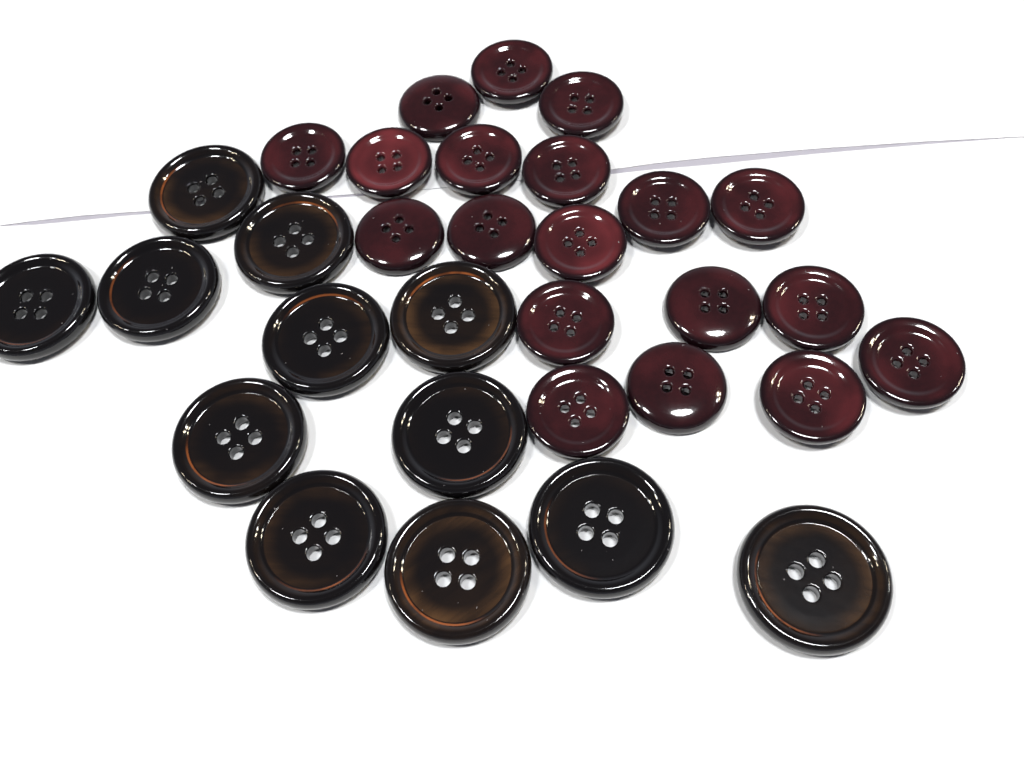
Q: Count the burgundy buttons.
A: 19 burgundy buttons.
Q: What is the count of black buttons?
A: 12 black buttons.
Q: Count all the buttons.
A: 31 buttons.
